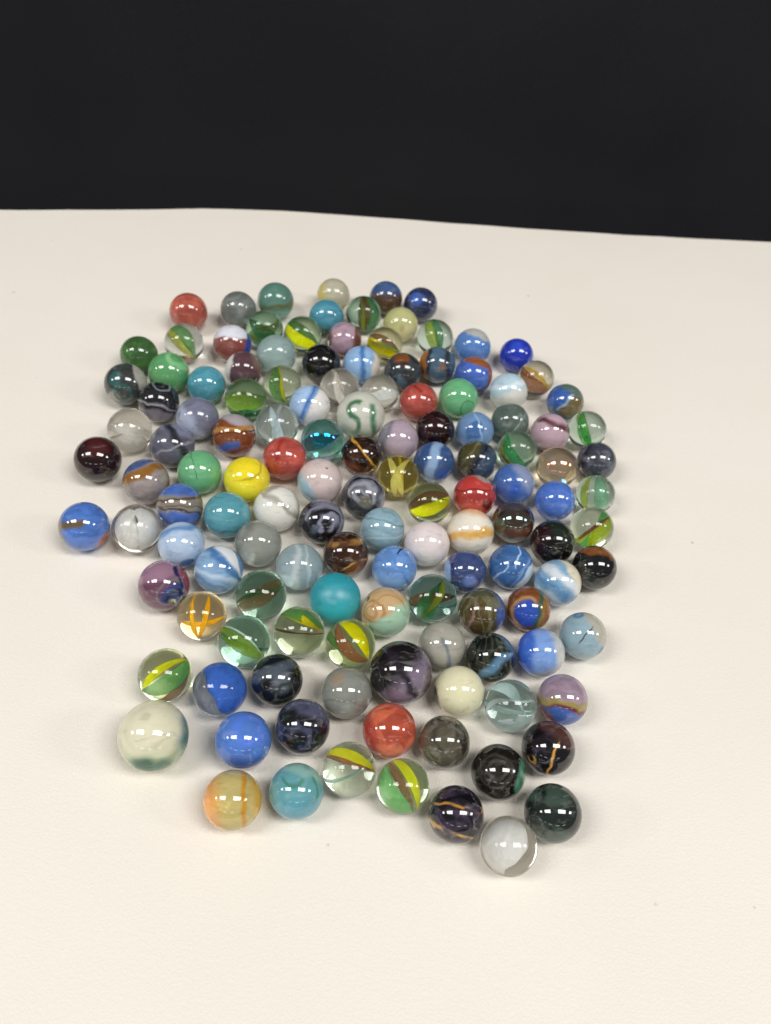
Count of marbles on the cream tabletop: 131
